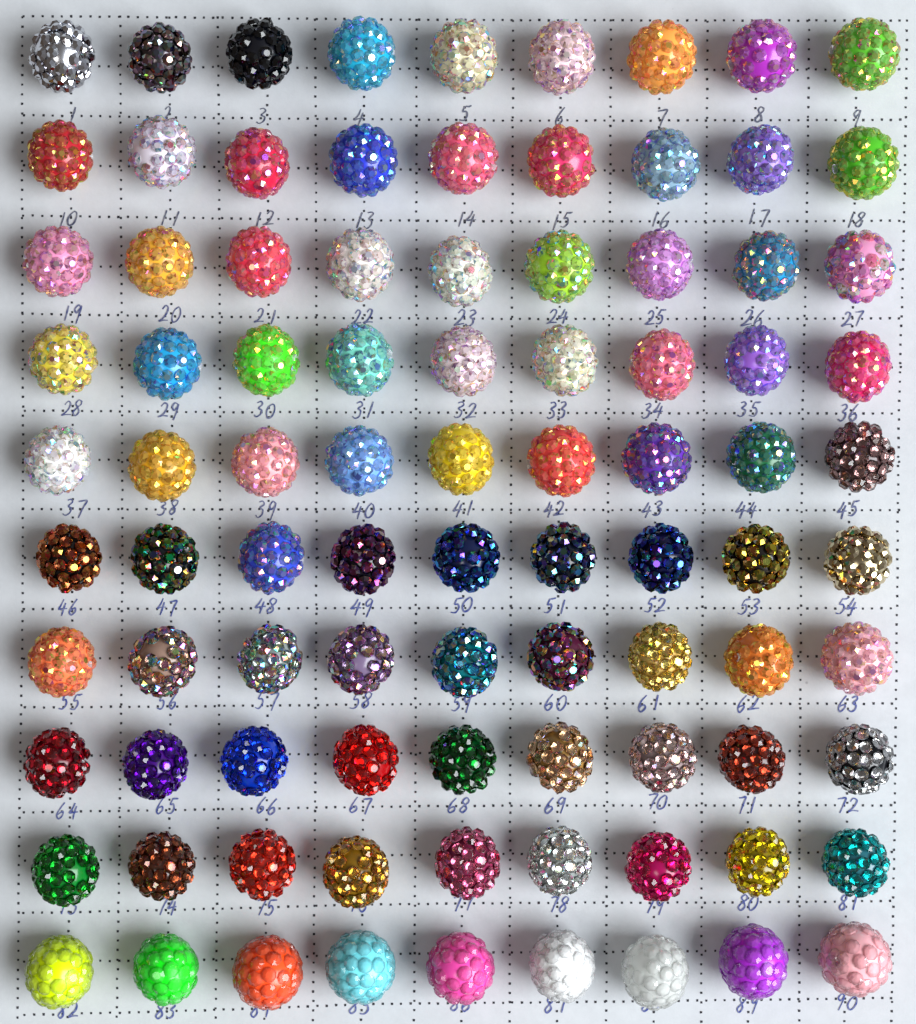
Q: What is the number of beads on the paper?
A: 90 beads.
